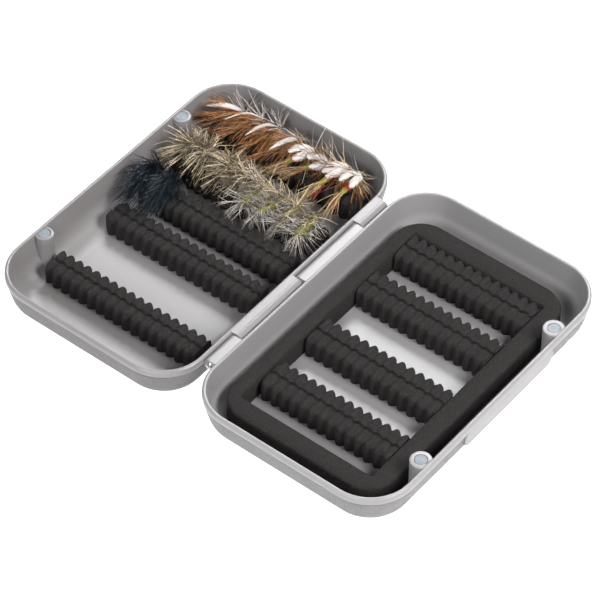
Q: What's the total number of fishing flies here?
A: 18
